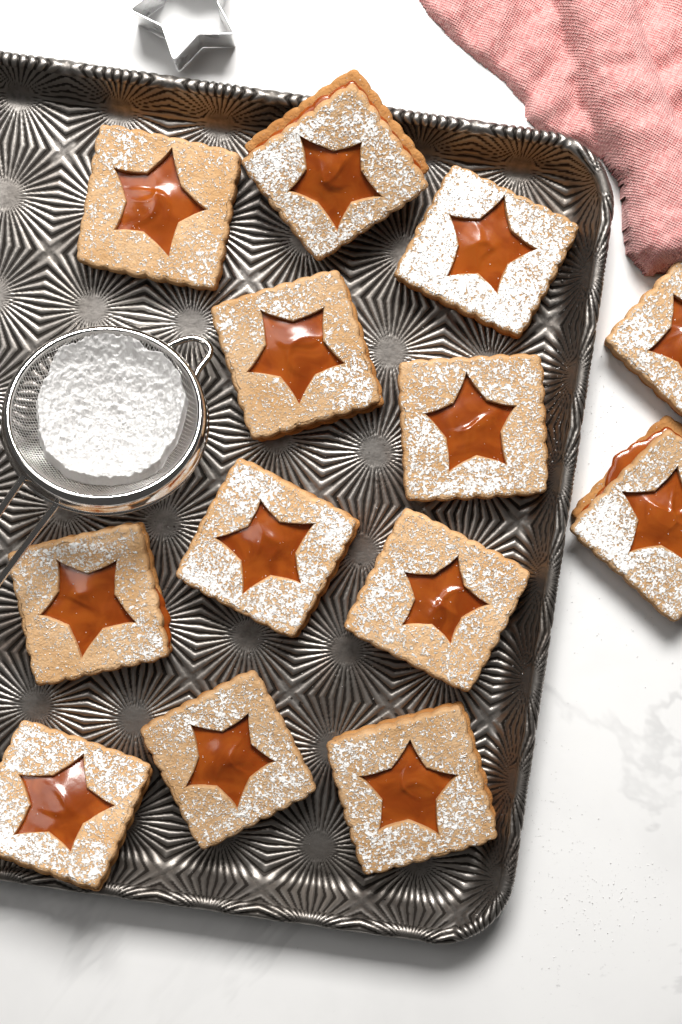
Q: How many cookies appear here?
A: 13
